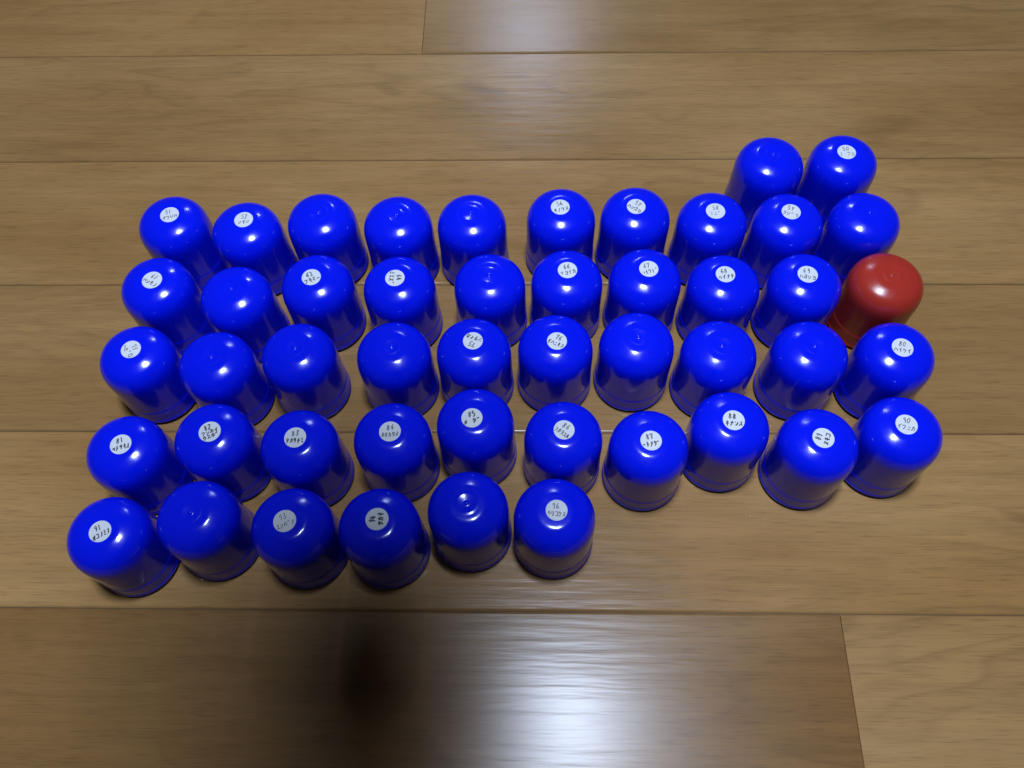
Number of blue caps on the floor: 47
